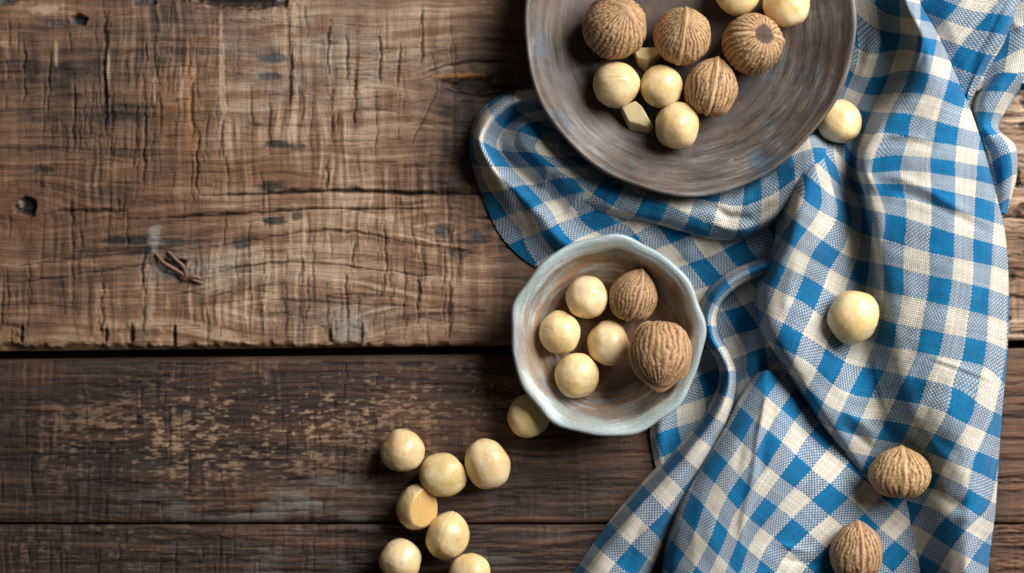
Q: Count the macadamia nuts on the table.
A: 19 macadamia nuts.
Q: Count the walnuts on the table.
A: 8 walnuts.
